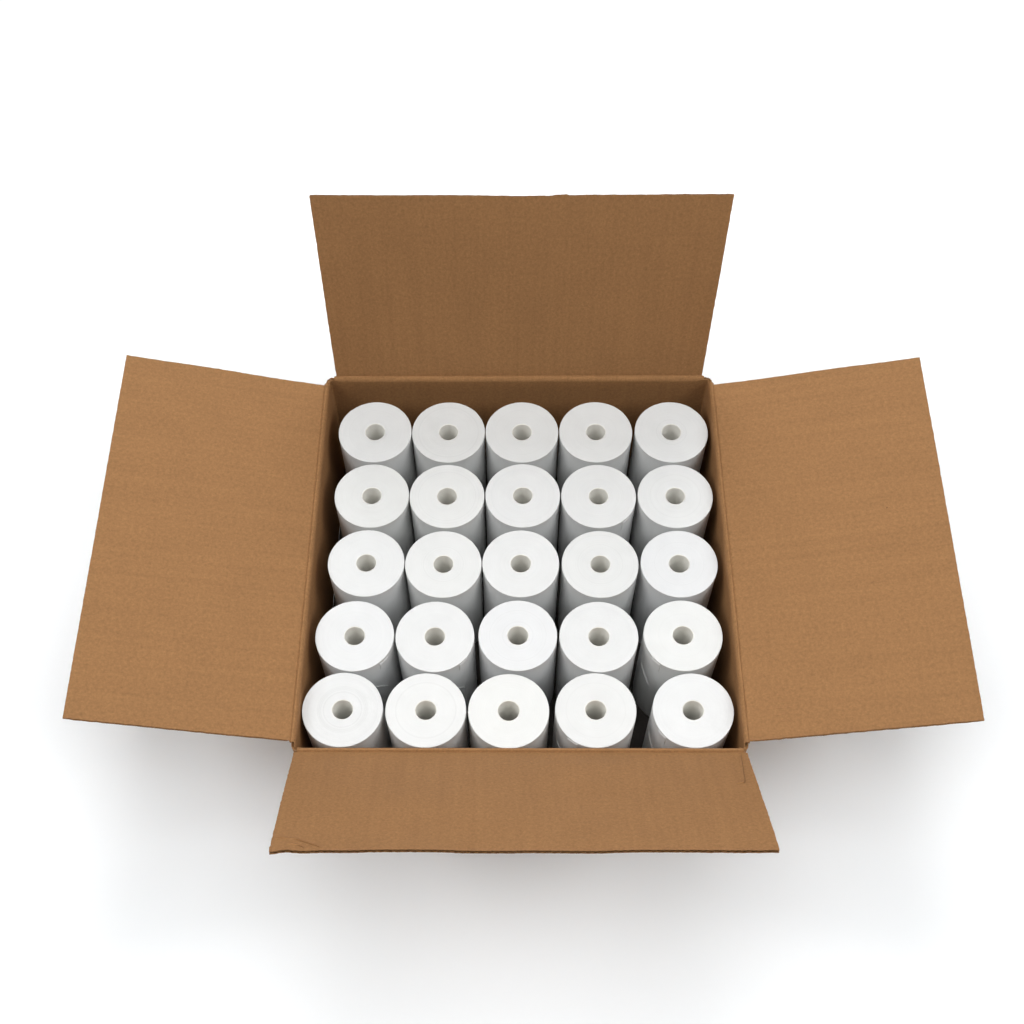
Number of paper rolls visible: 25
